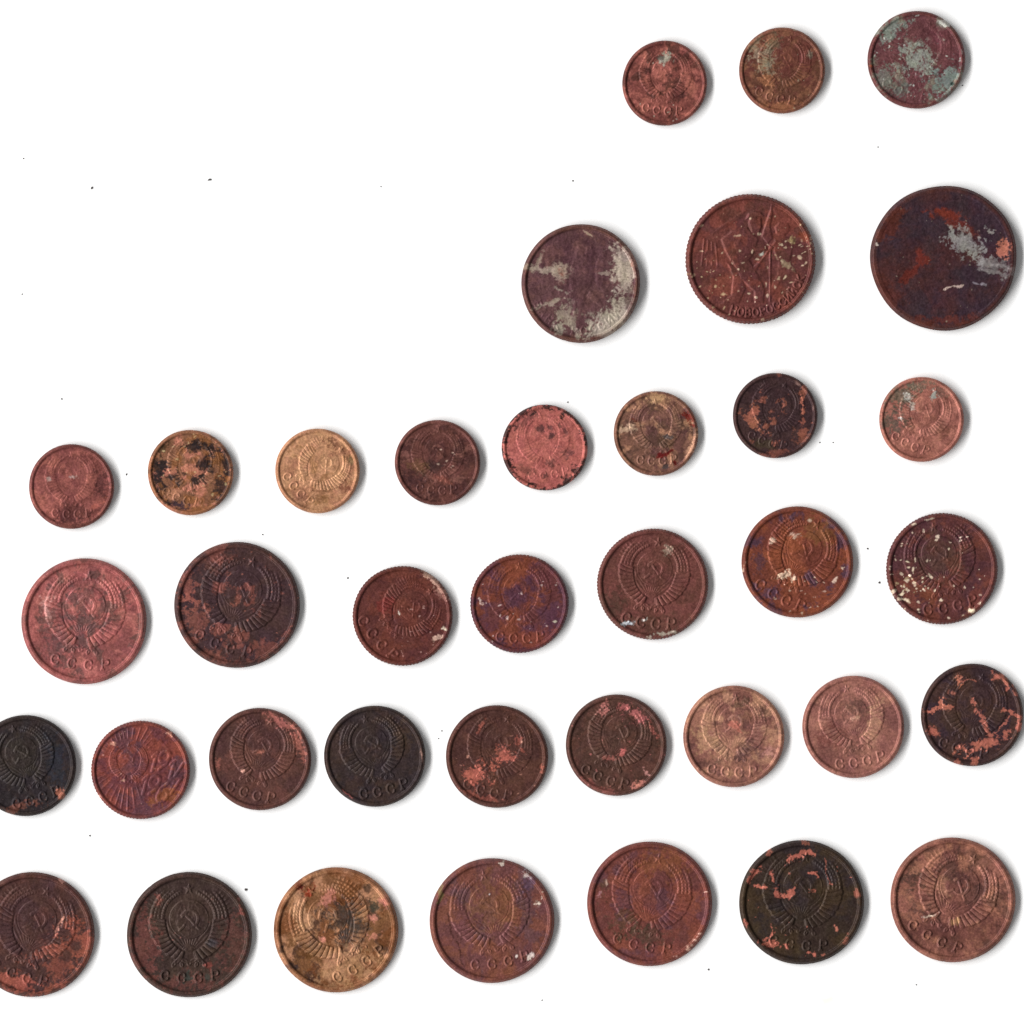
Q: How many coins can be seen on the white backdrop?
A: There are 37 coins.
